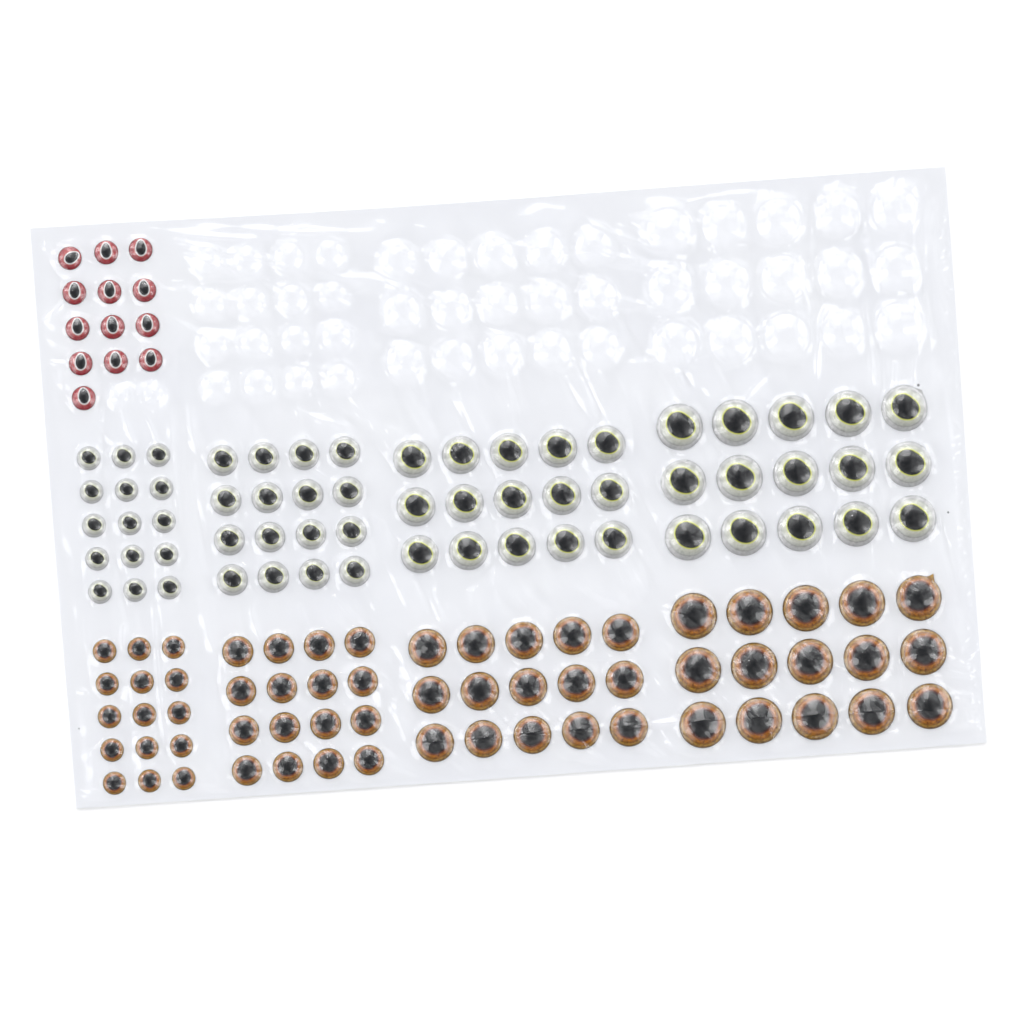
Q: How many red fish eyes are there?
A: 13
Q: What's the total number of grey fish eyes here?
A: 61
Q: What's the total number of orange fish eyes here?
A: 61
